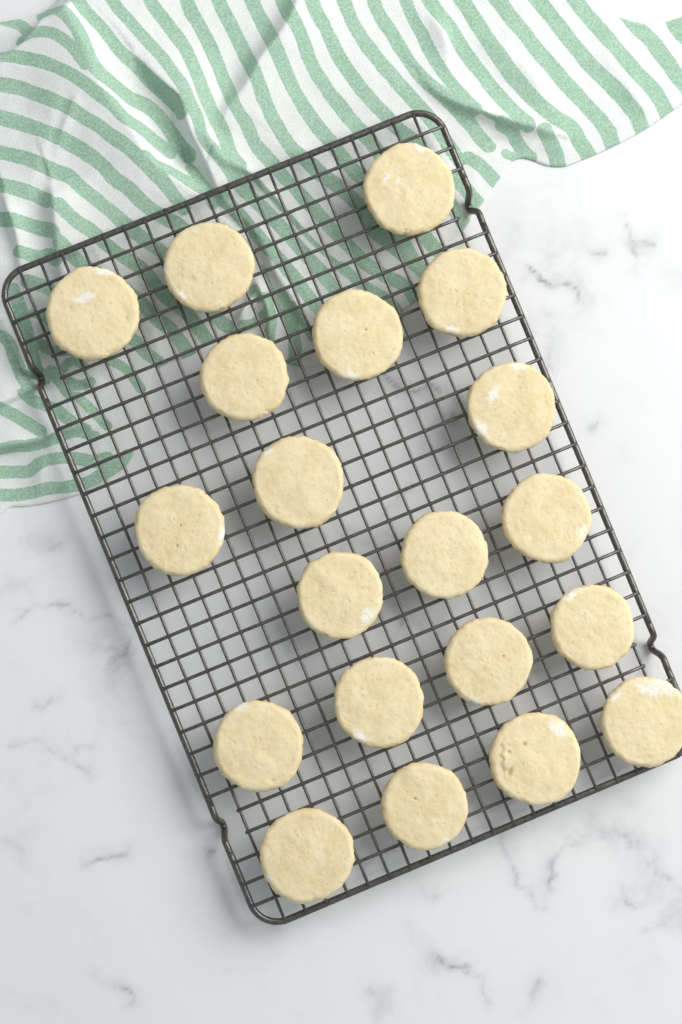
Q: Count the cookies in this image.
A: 20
